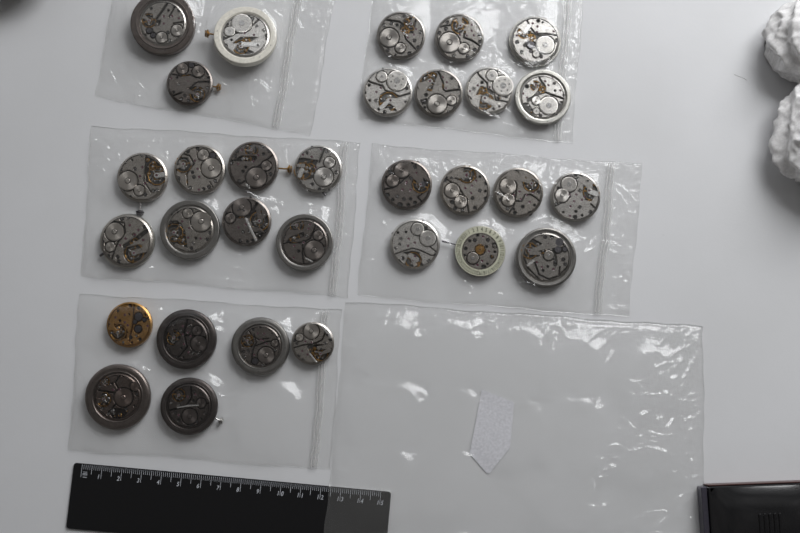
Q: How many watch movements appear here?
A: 31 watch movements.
